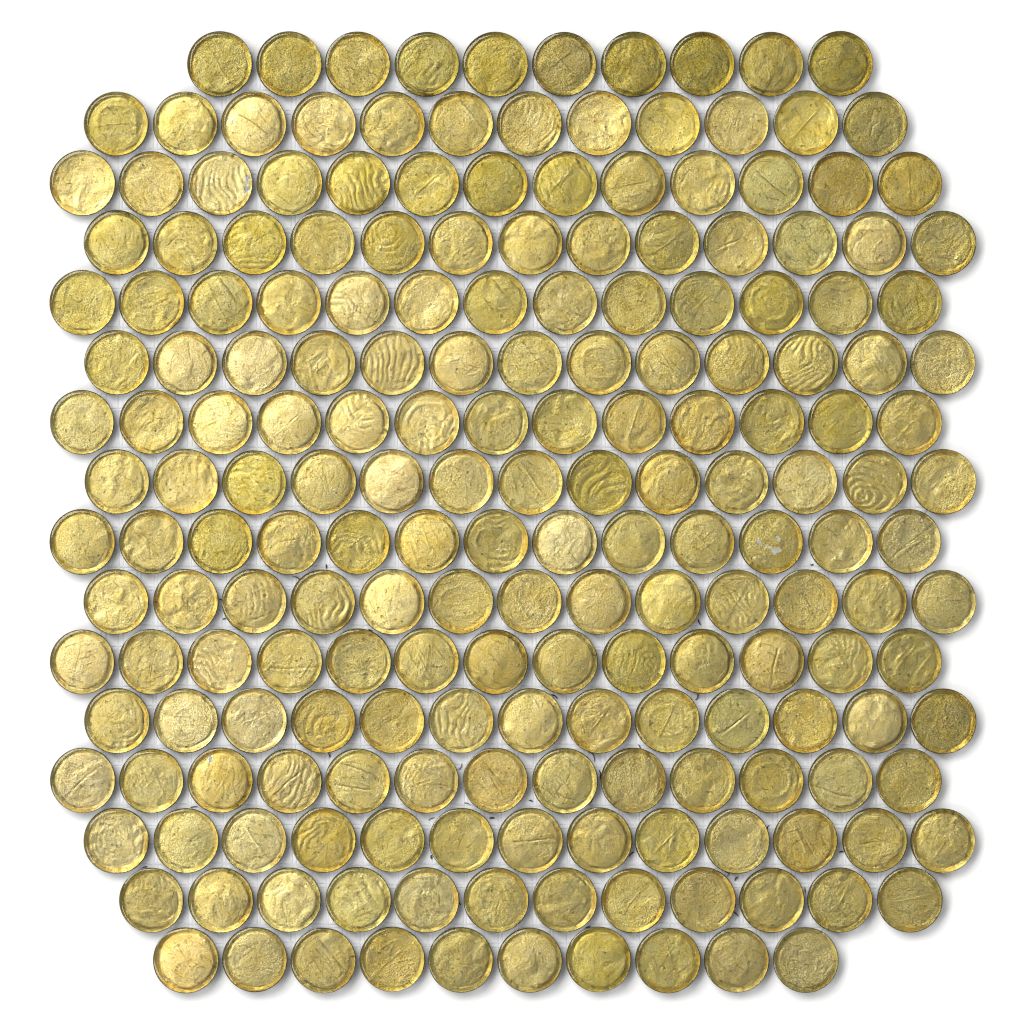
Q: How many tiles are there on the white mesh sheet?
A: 200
